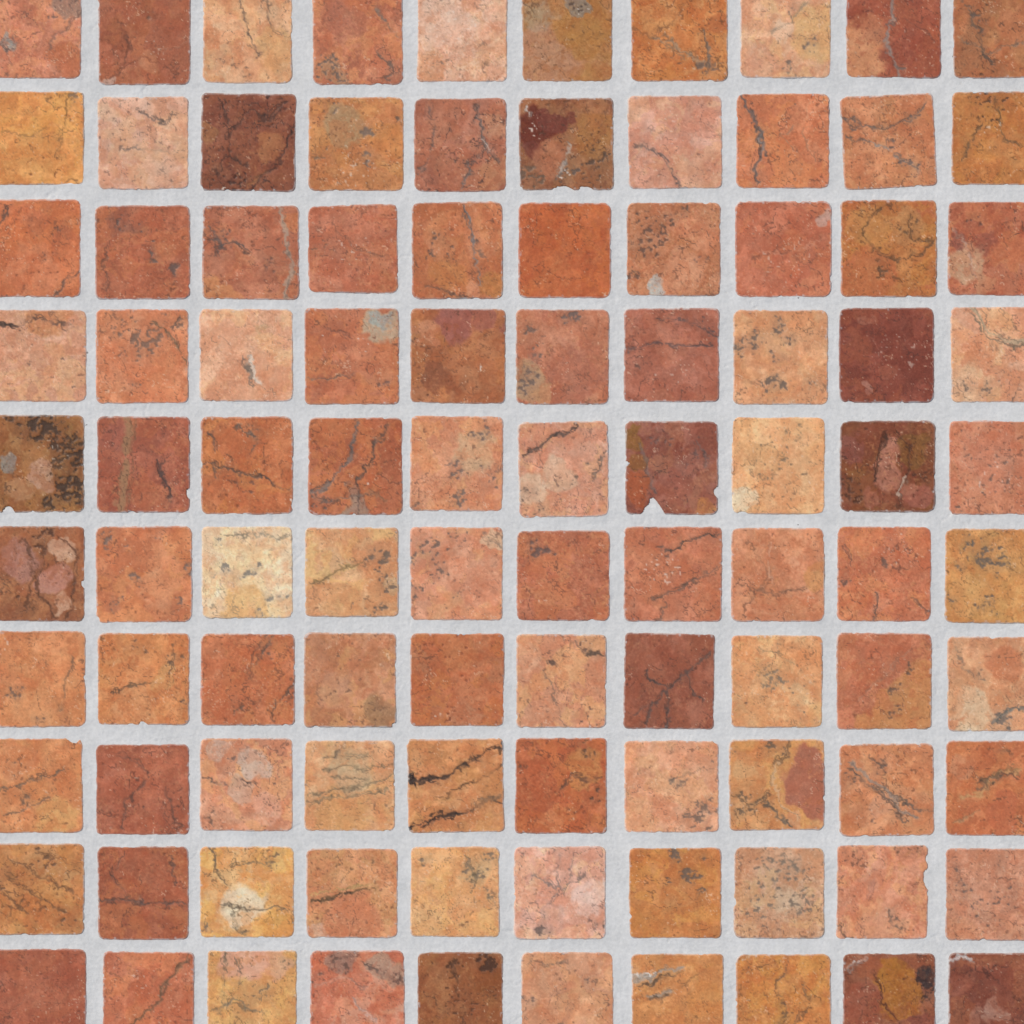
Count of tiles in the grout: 100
